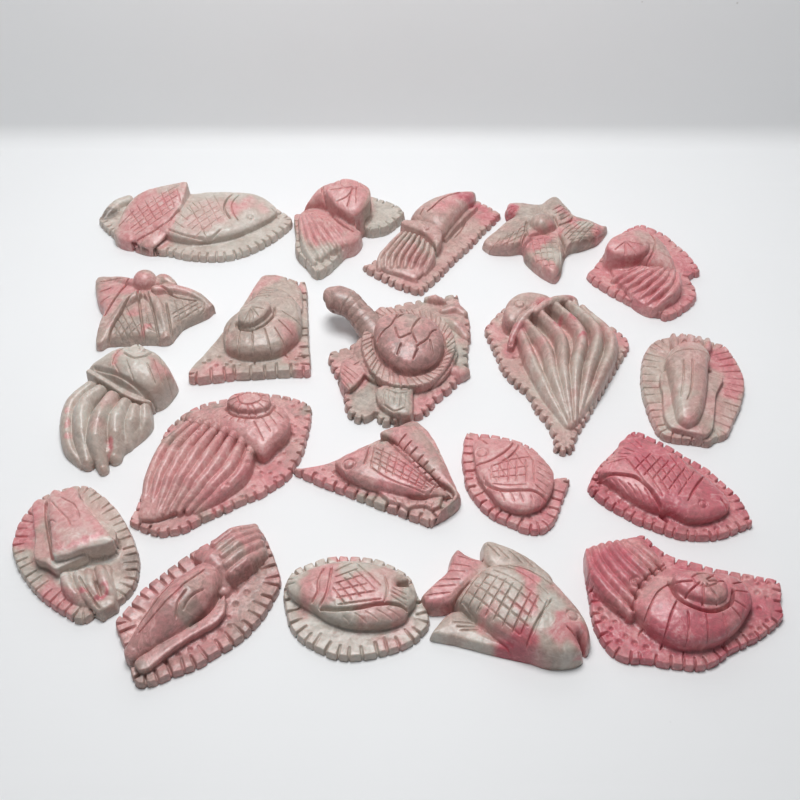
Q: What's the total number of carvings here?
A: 20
